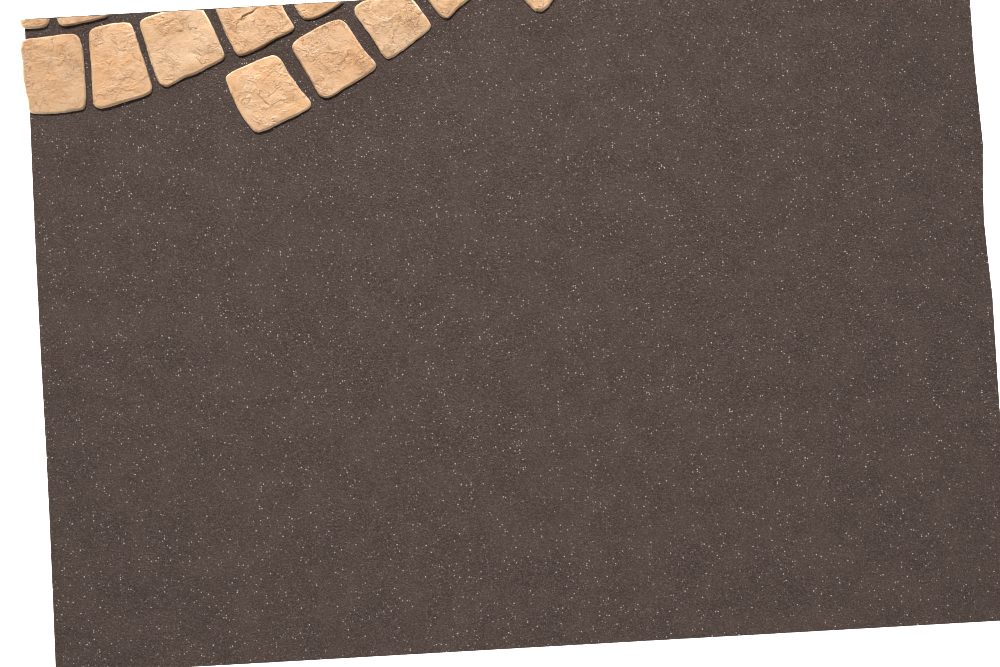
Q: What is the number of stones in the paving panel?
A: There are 12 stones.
